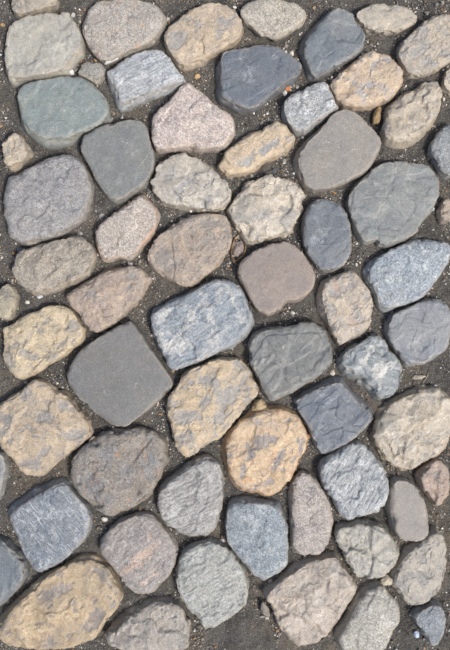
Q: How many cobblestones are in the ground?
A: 66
